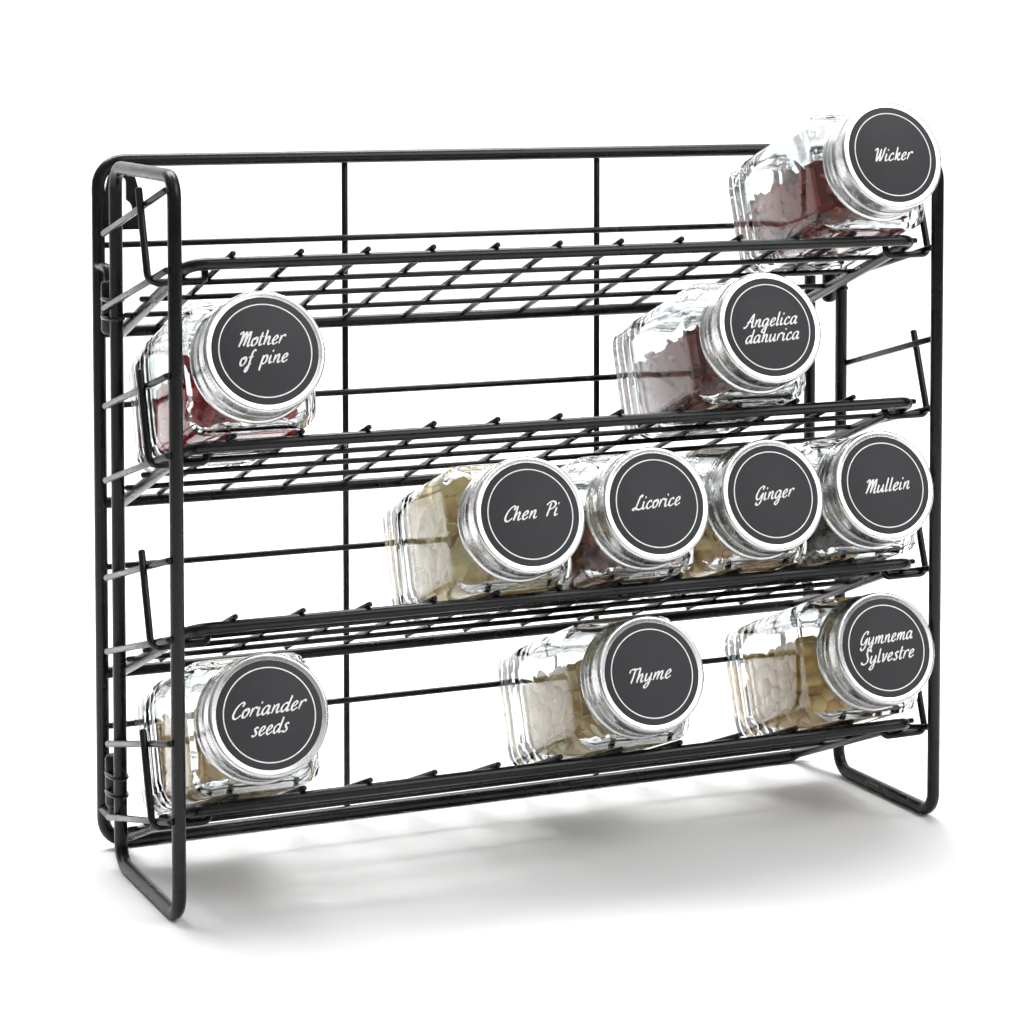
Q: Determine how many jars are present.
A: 10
